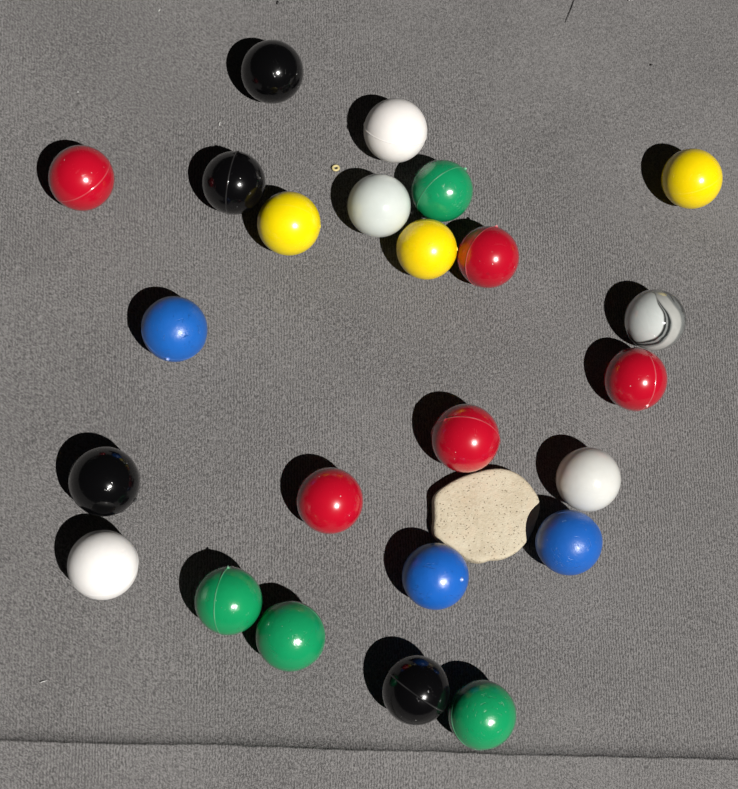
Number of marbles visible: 24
